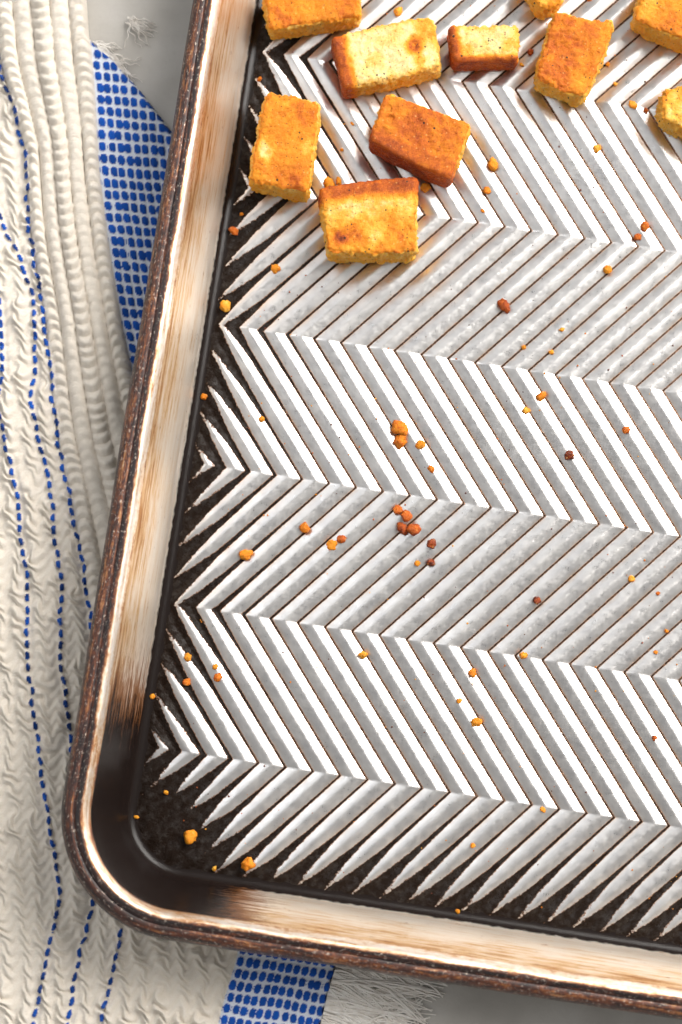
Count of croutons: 10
